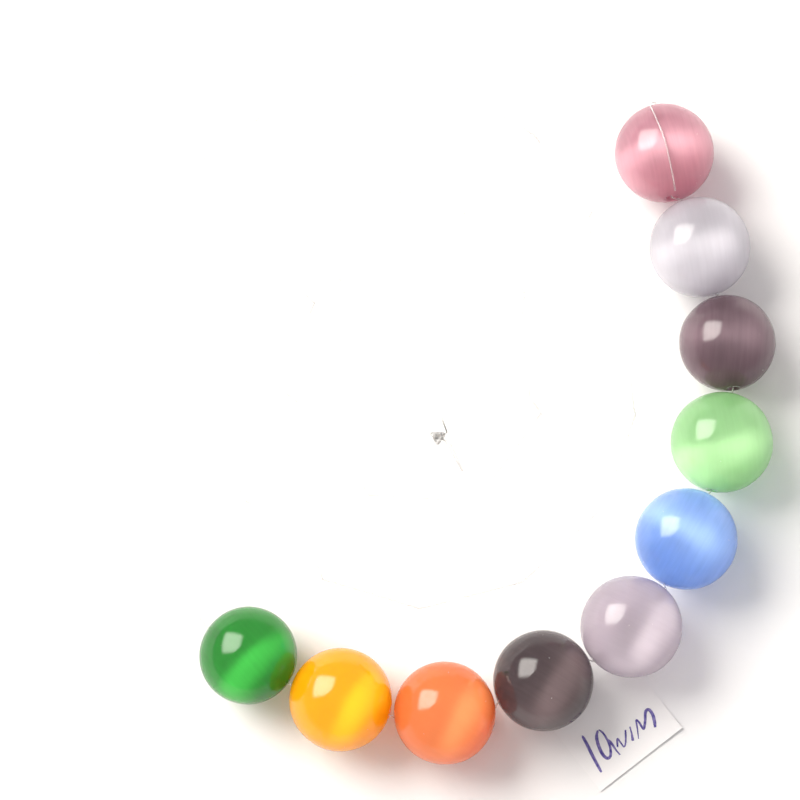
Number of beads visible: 10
